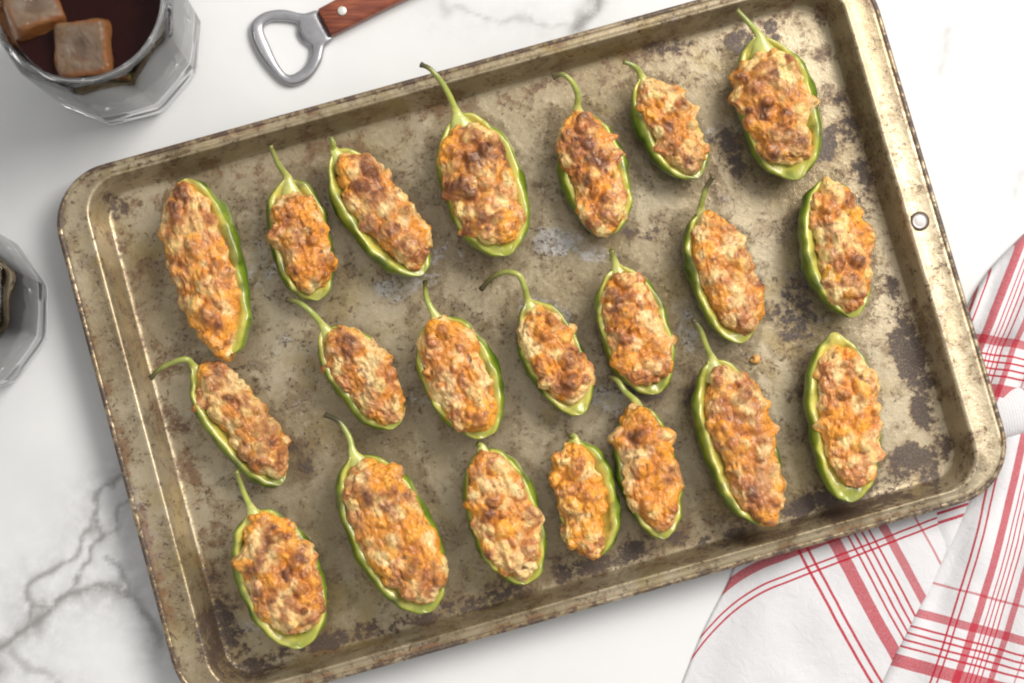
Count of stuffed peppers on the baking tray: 21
